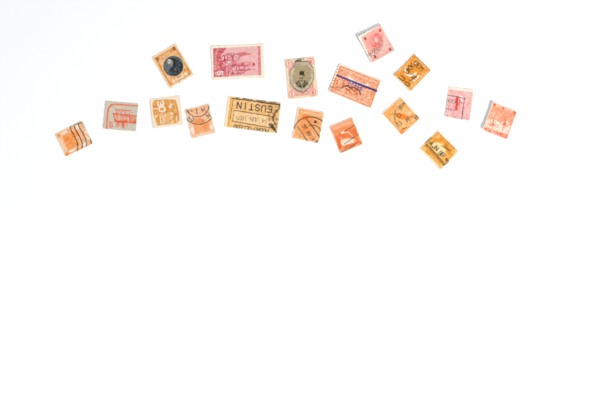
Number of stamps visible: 17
